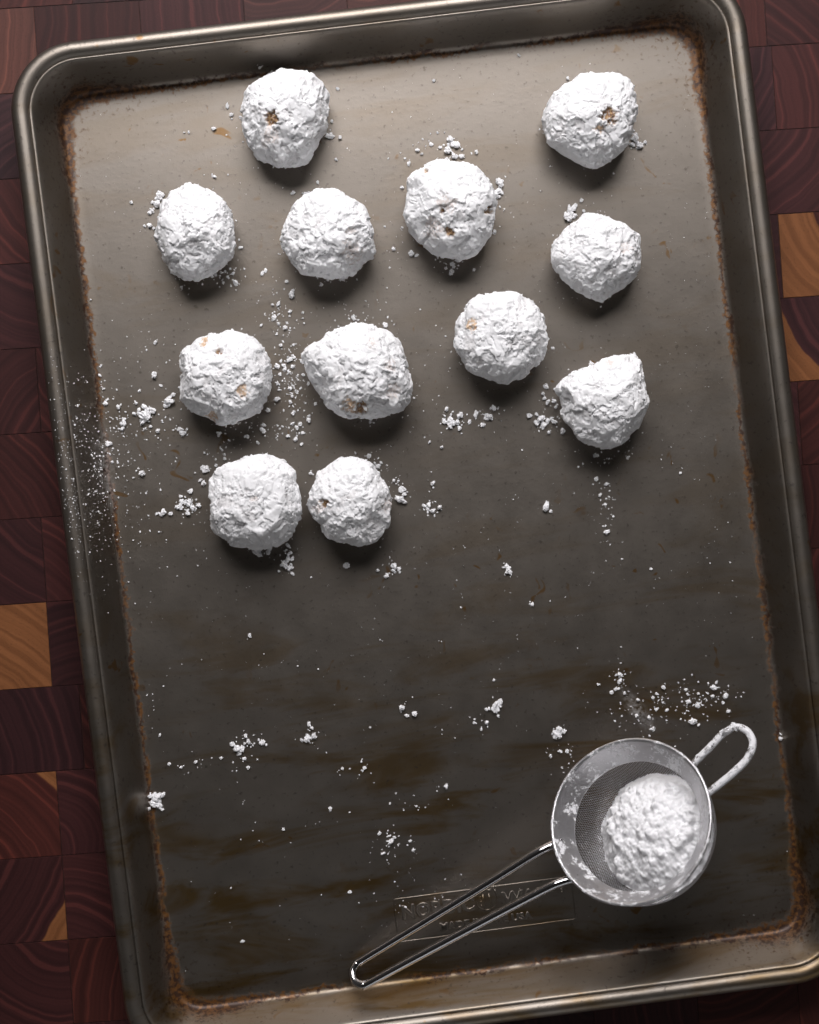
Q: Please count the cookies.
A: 12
